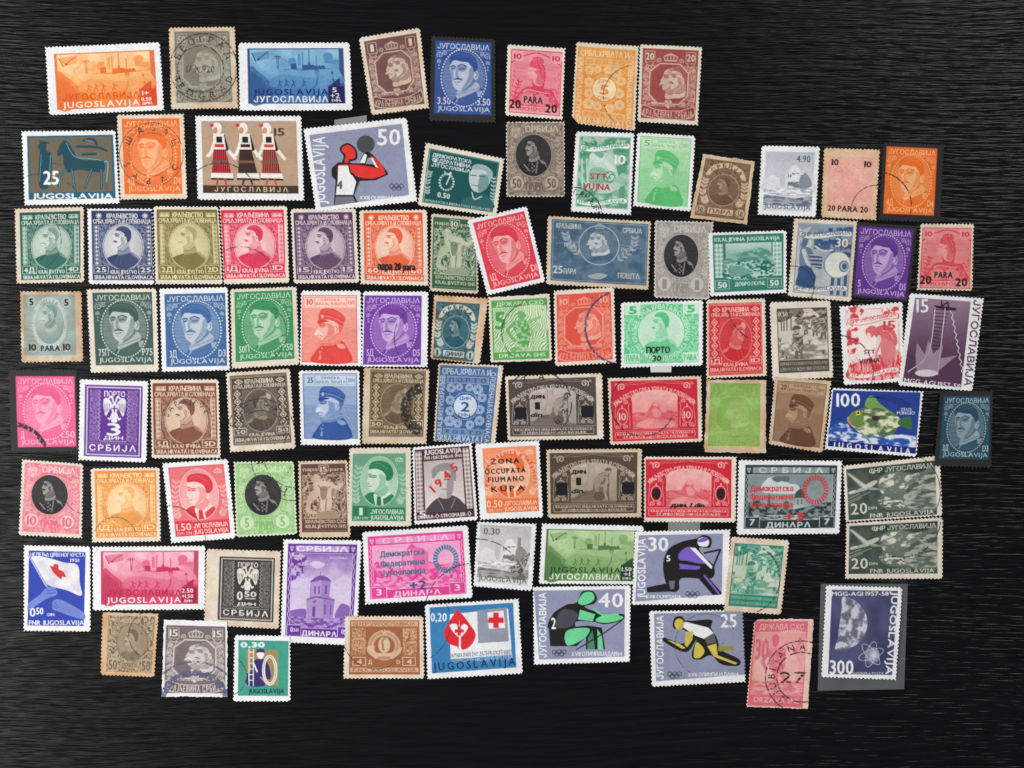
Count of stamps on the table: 92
